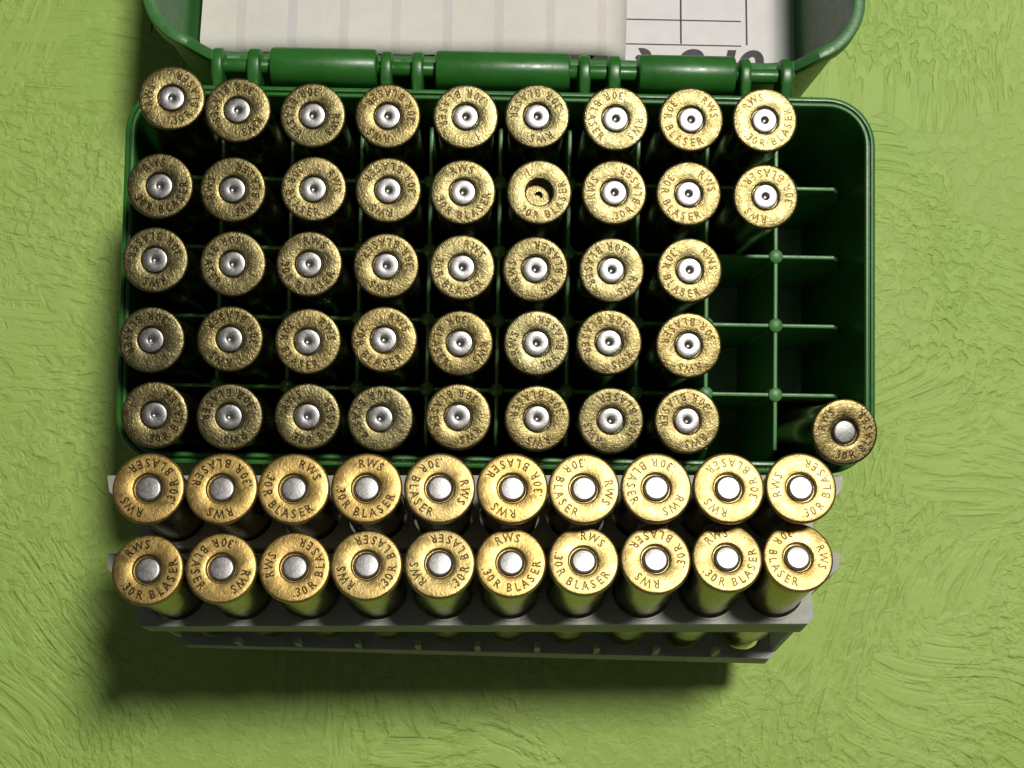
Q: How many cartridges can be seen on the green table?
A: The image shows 63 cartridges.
